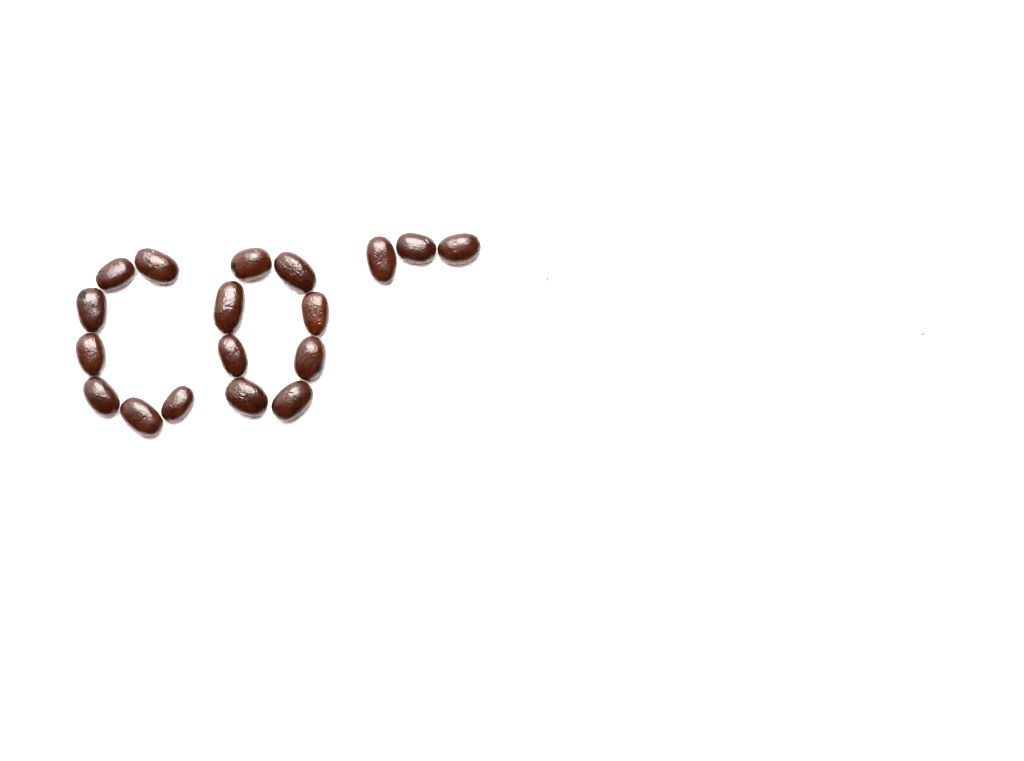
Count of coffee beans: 18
